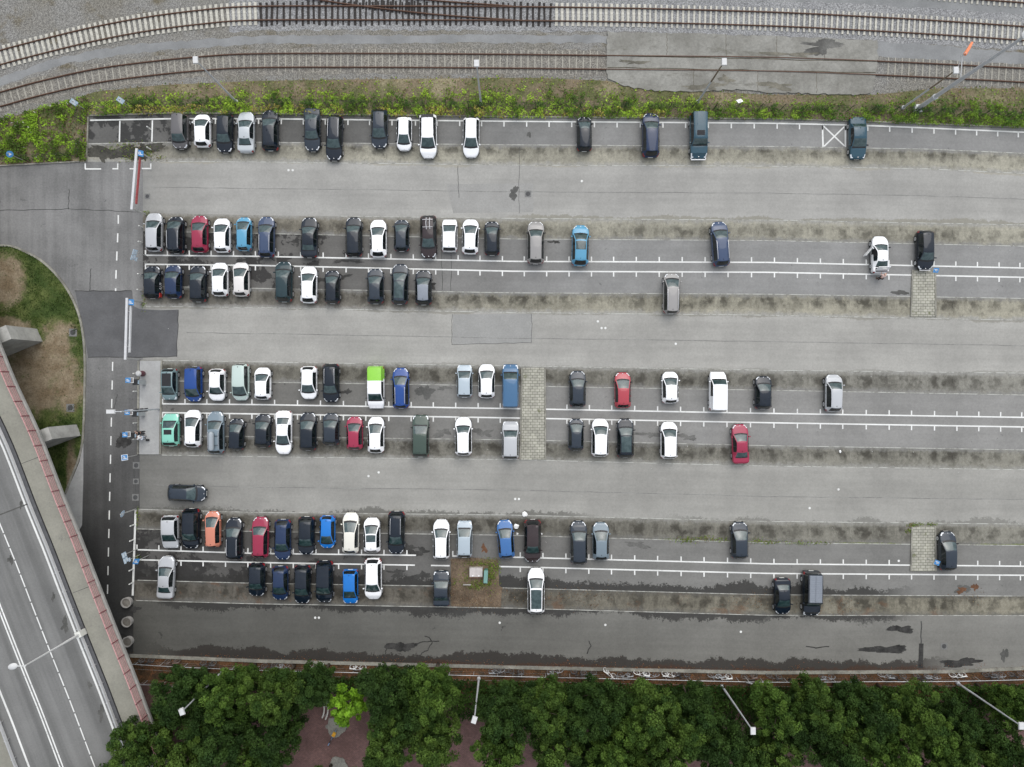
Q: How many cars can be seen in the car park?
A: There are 113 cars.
